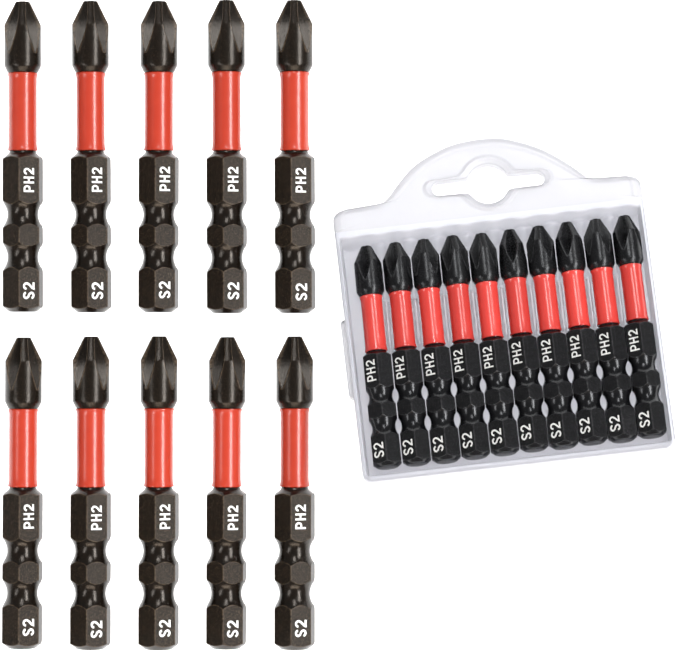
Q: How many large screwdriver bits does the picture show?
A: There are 10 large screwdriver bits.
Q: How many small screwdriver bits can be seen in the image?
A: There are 10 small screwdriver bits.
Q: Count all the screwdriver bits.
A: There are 20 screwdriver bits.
